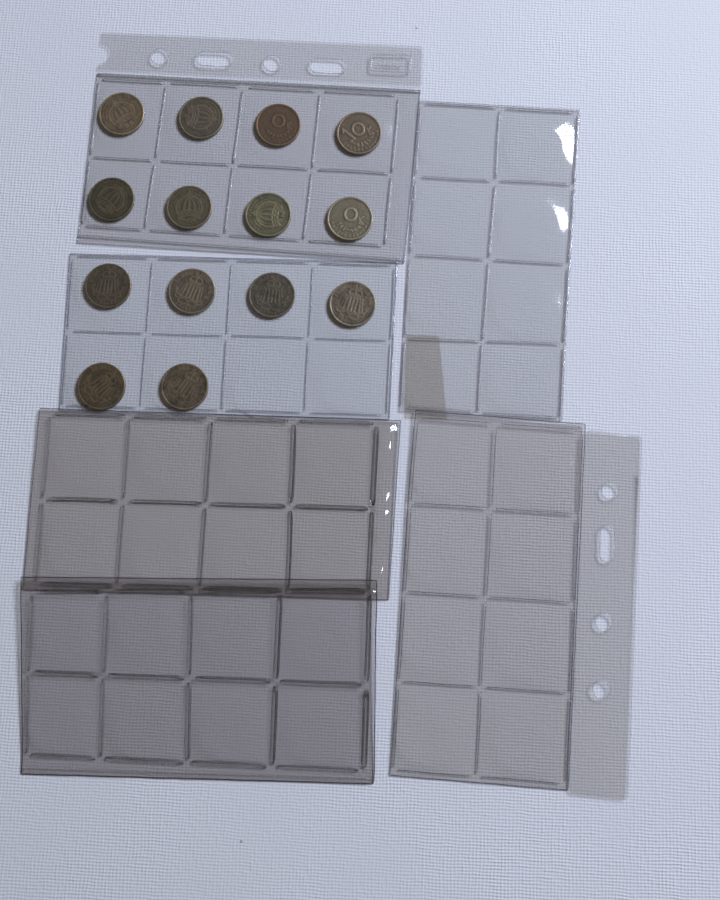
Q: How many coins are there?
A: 14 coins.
